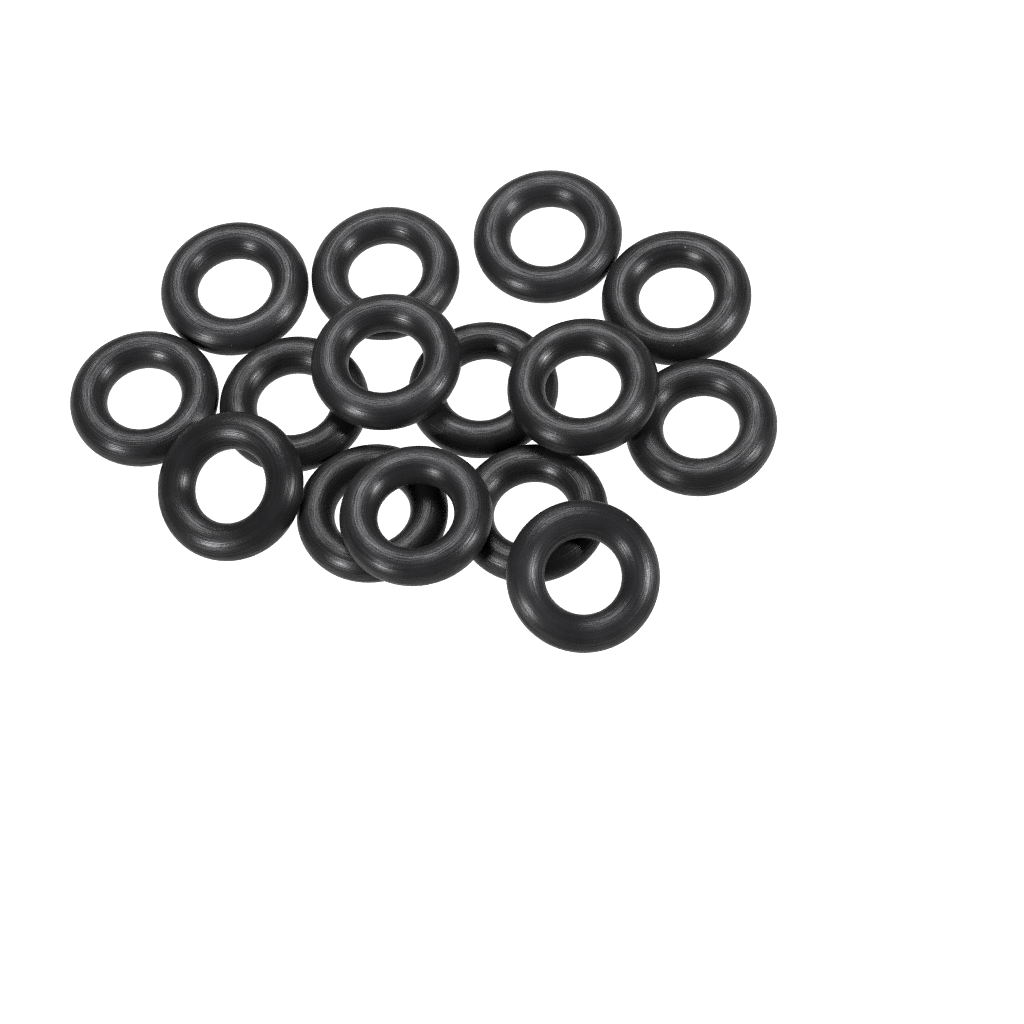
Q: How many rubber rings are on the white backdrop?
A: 15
